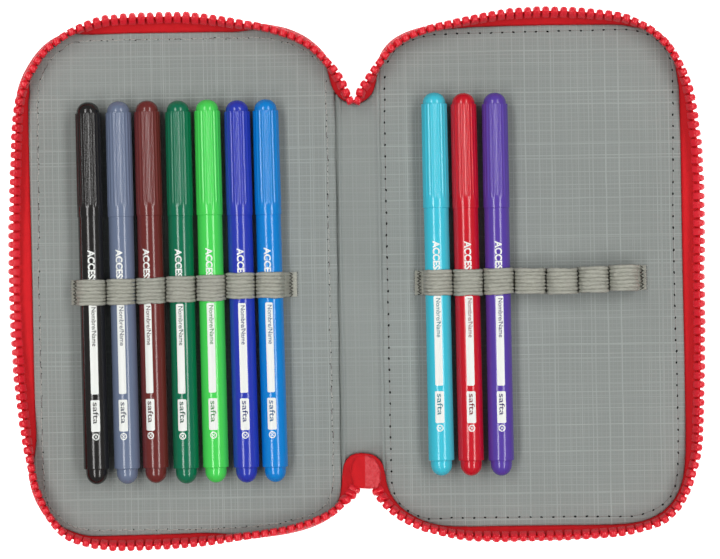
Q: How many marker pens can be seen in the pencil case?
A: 10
